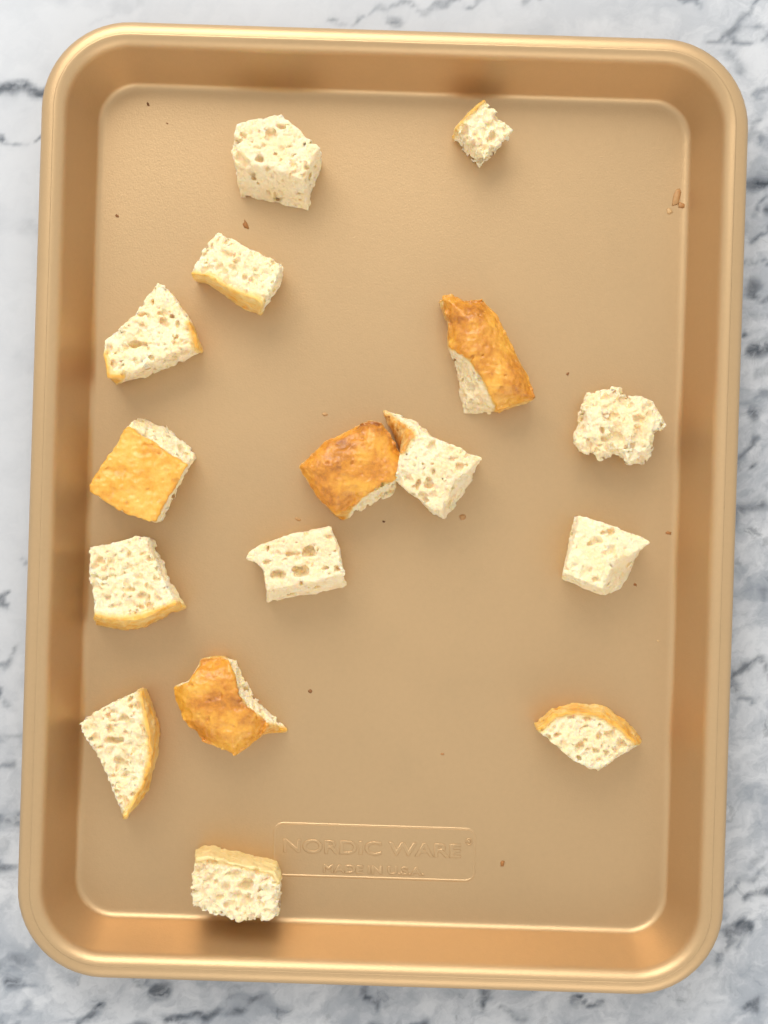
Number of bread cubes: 16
